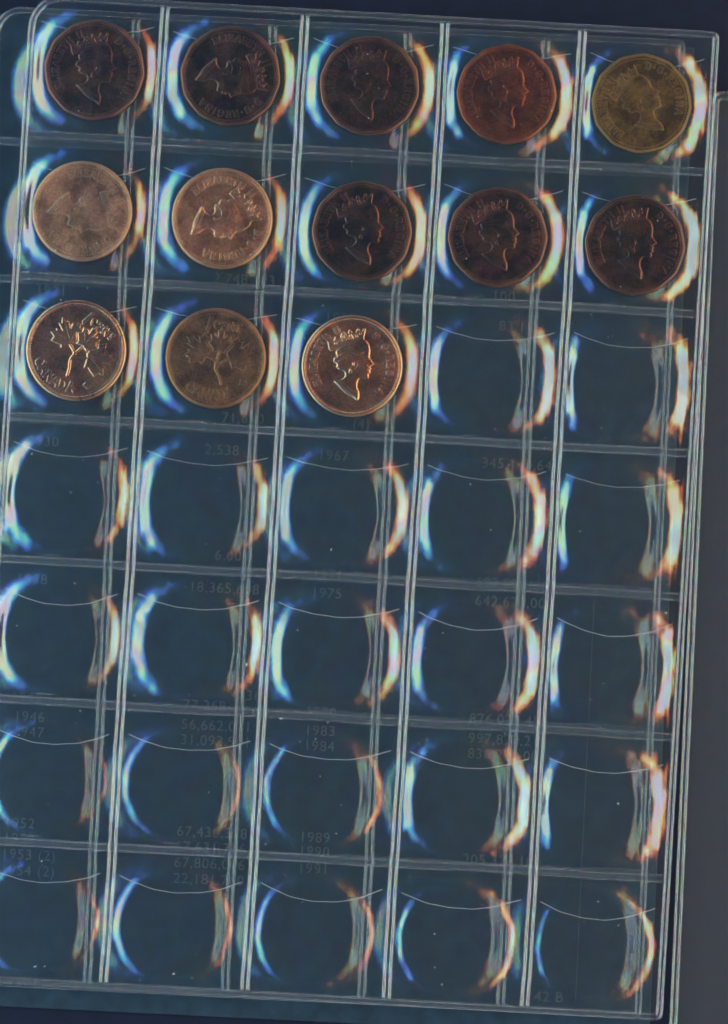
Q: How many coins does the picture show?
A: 13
